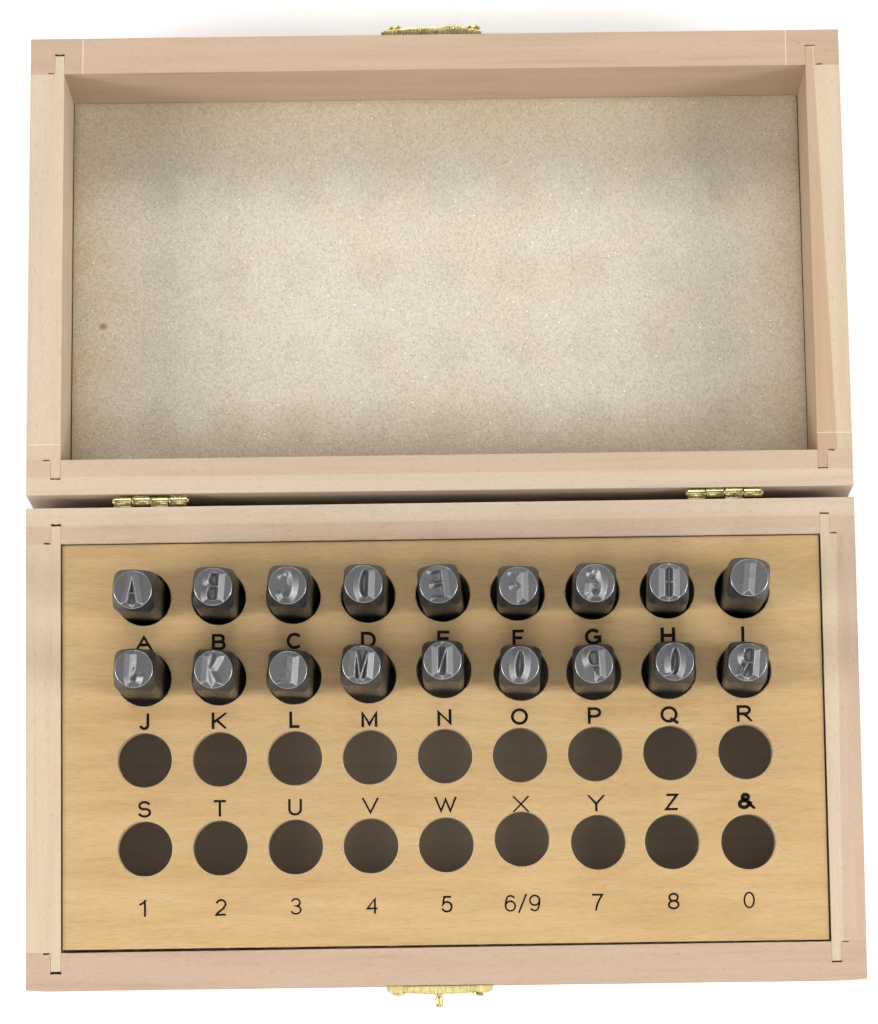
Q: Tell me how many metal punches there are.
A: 18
